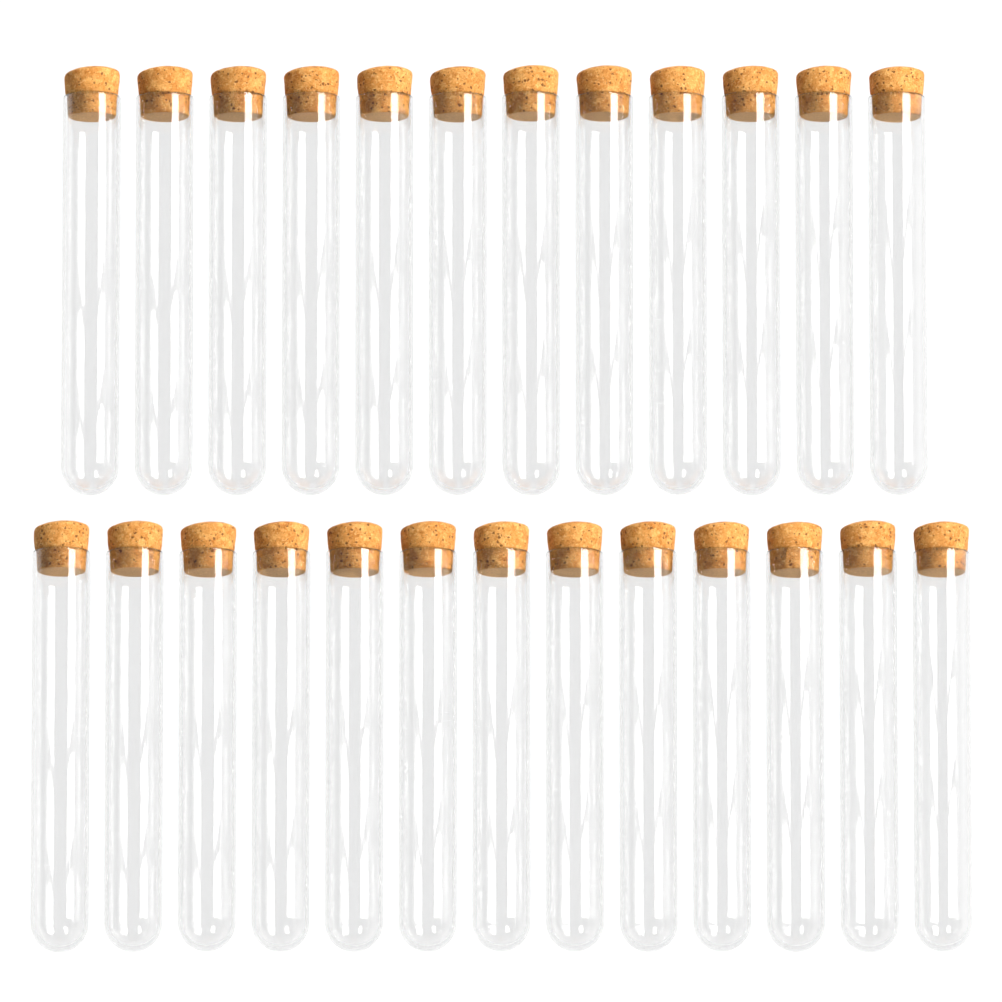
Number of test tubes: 25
